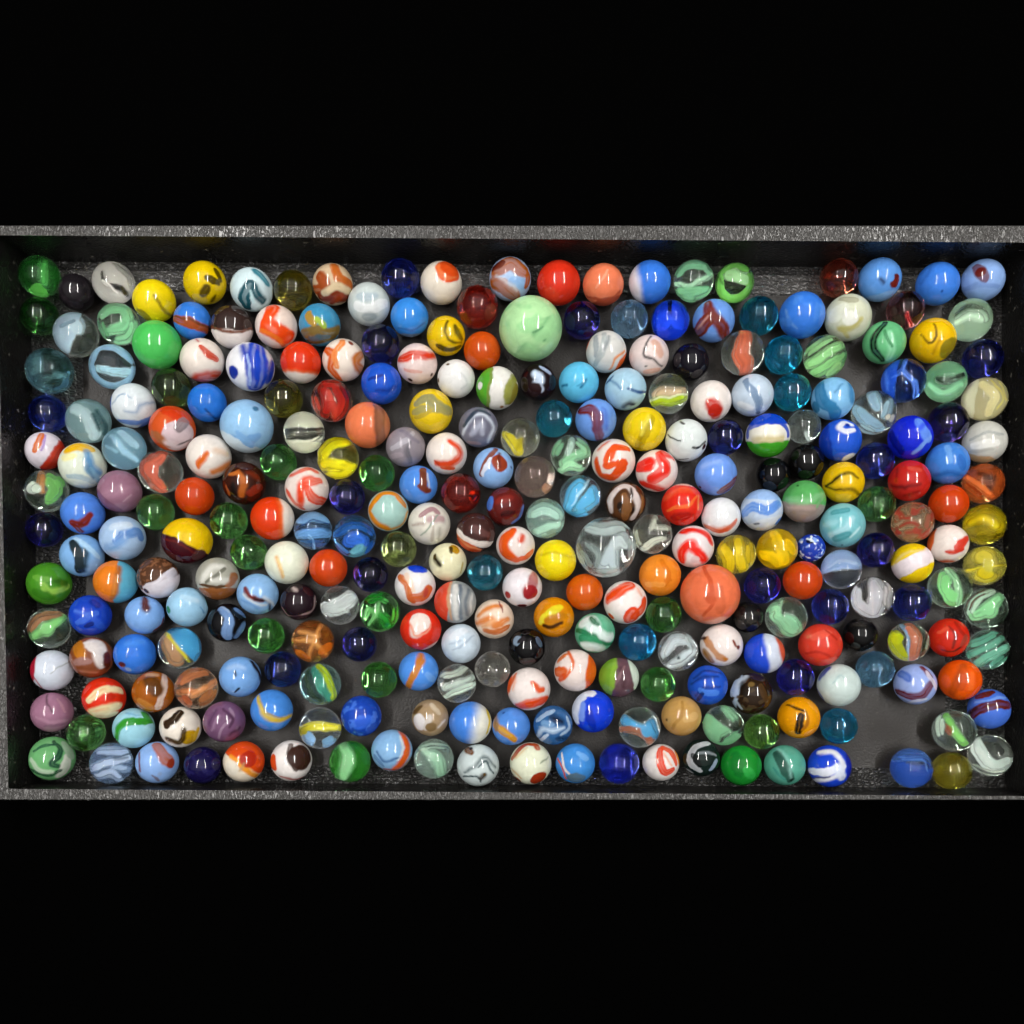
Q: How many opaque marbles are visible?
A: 176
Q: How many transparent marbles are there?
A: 116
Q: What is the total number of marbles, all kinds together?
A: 292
